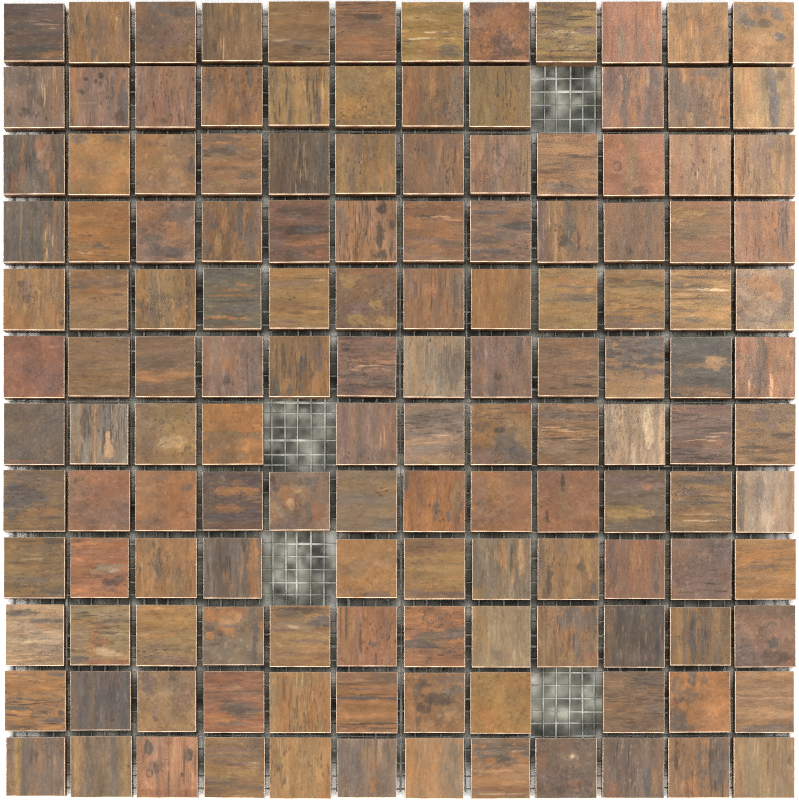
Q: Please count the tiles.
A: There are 140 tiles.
